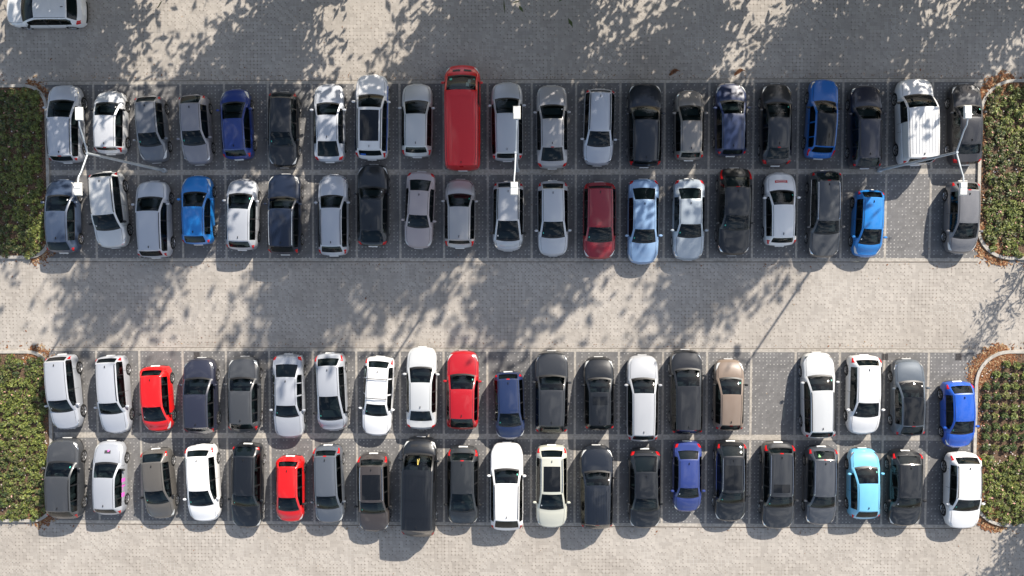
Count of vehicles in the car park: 83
